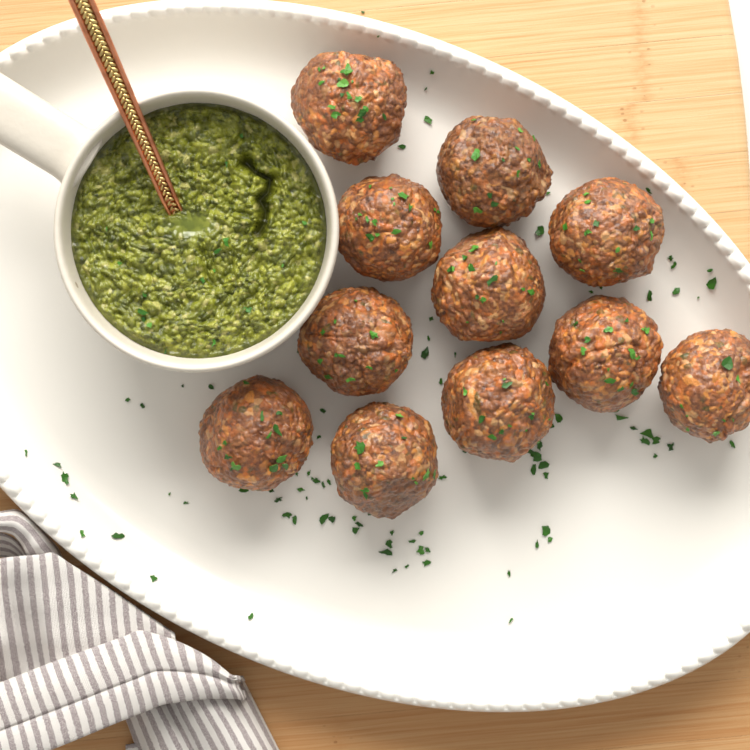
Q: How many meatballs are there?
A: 11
